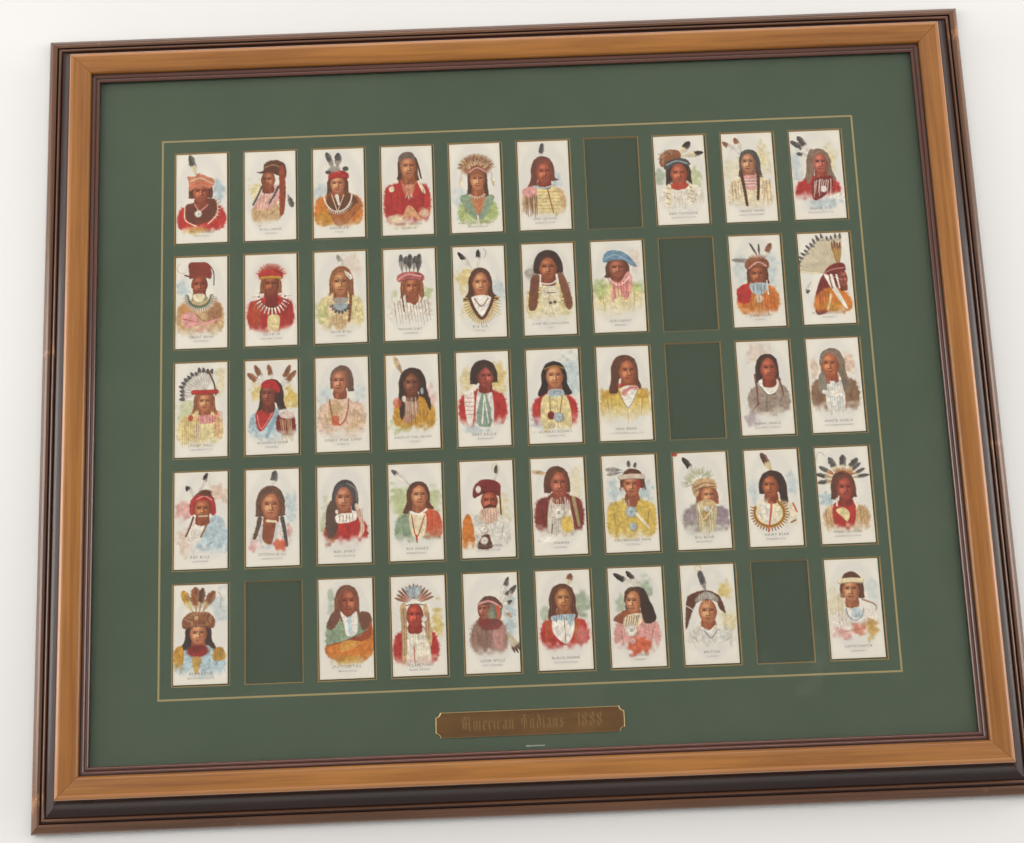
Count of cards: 45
